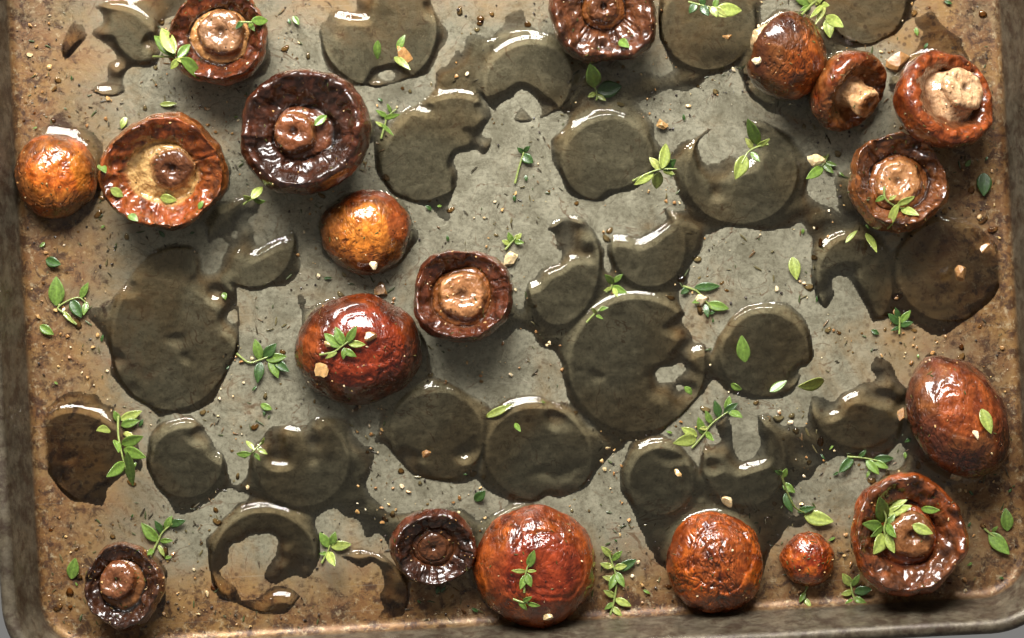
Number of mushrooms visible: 19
